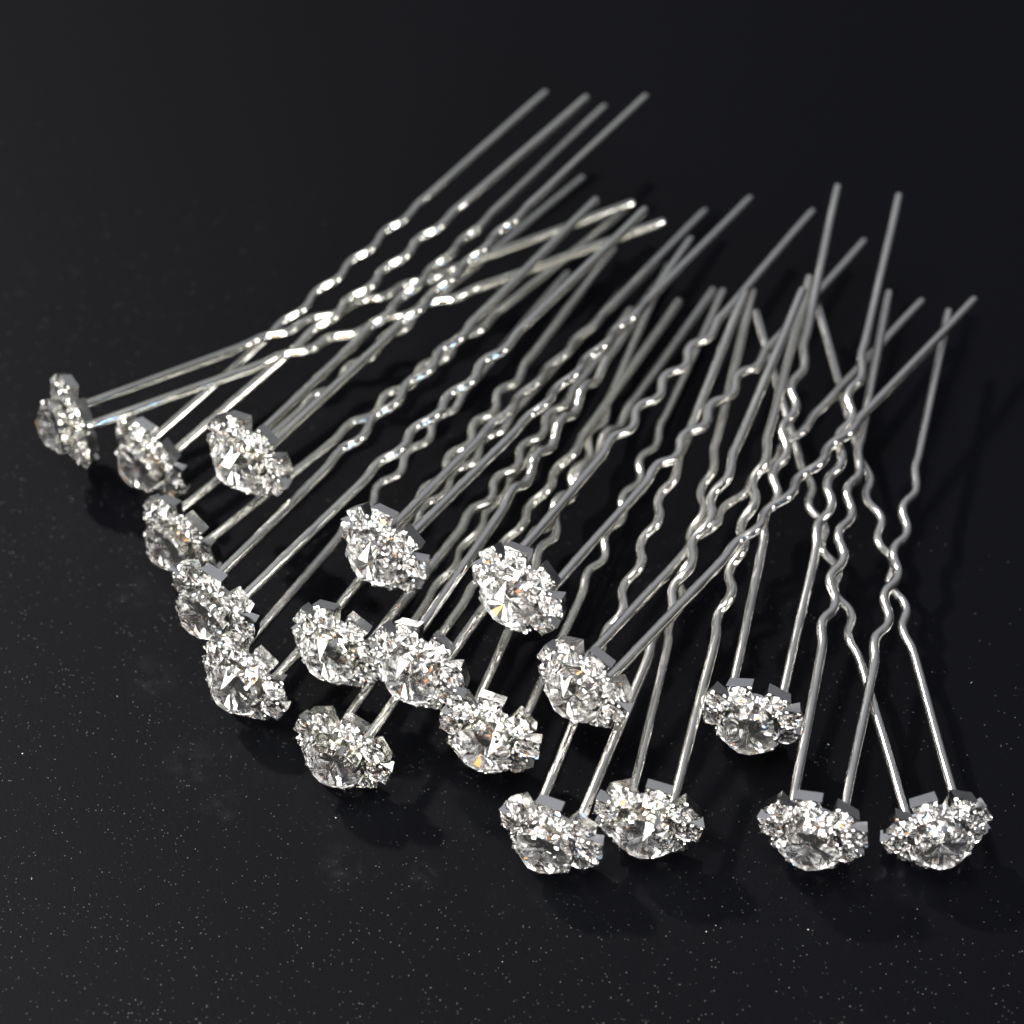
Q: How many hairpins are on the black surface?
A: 18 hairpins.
